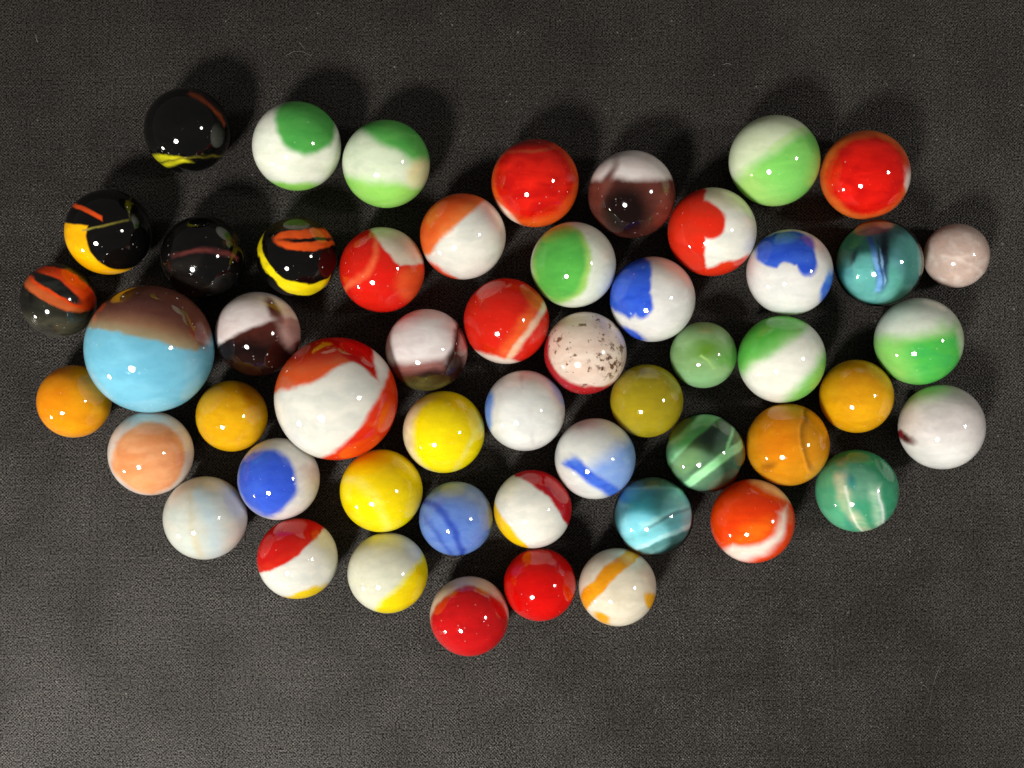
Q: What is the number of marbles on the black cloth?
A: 52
